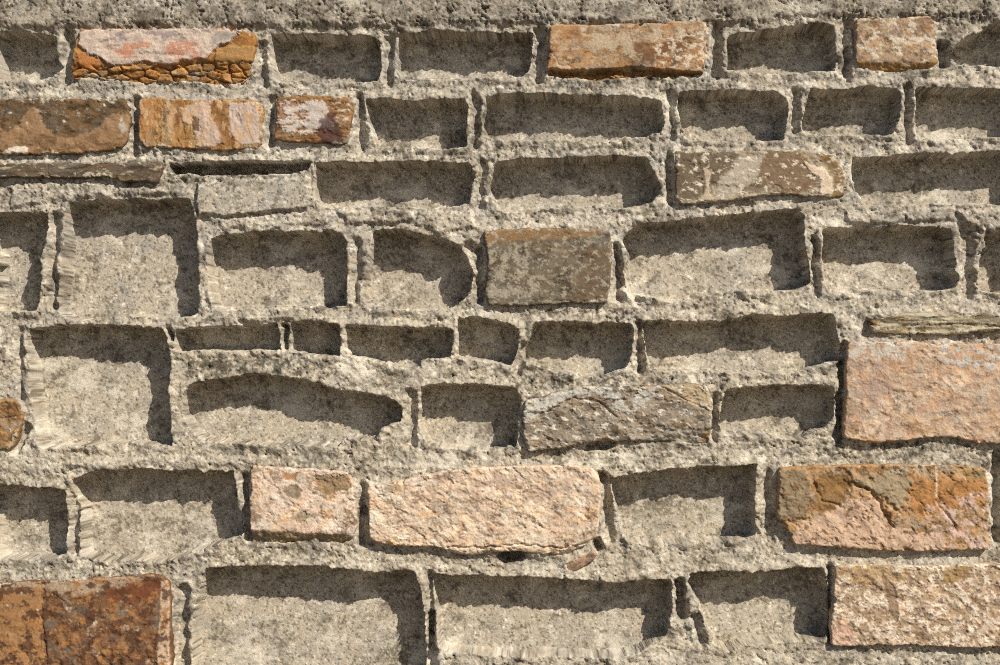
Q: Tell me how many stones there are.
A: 19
